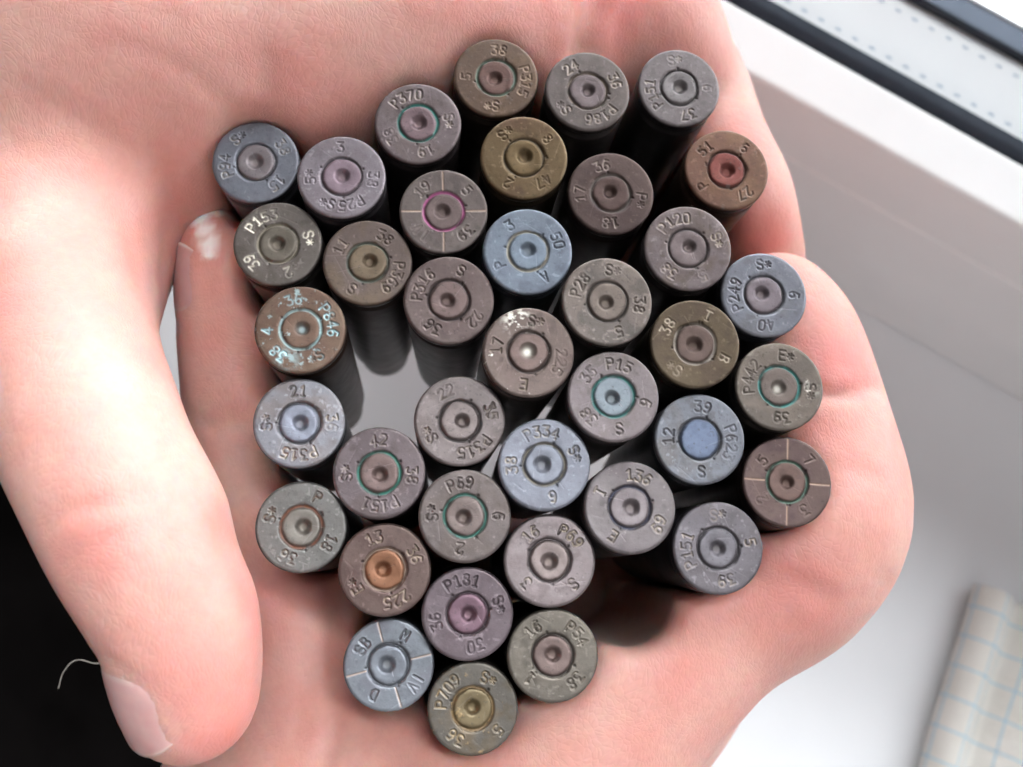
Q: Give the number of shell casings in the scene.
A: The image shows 38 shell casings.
